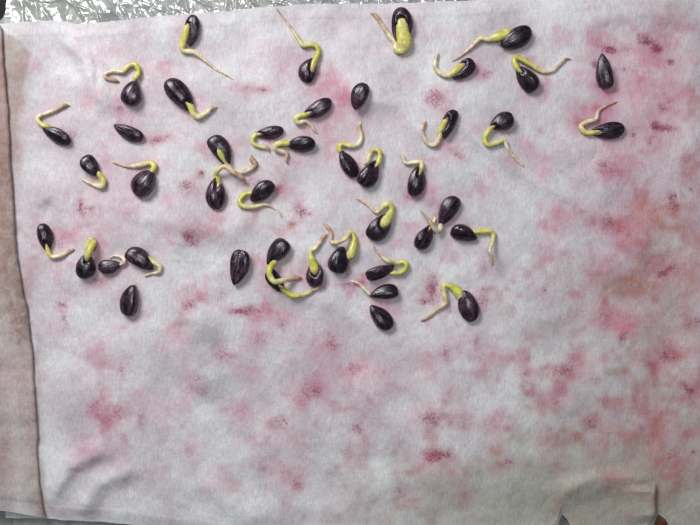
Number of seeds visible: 44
